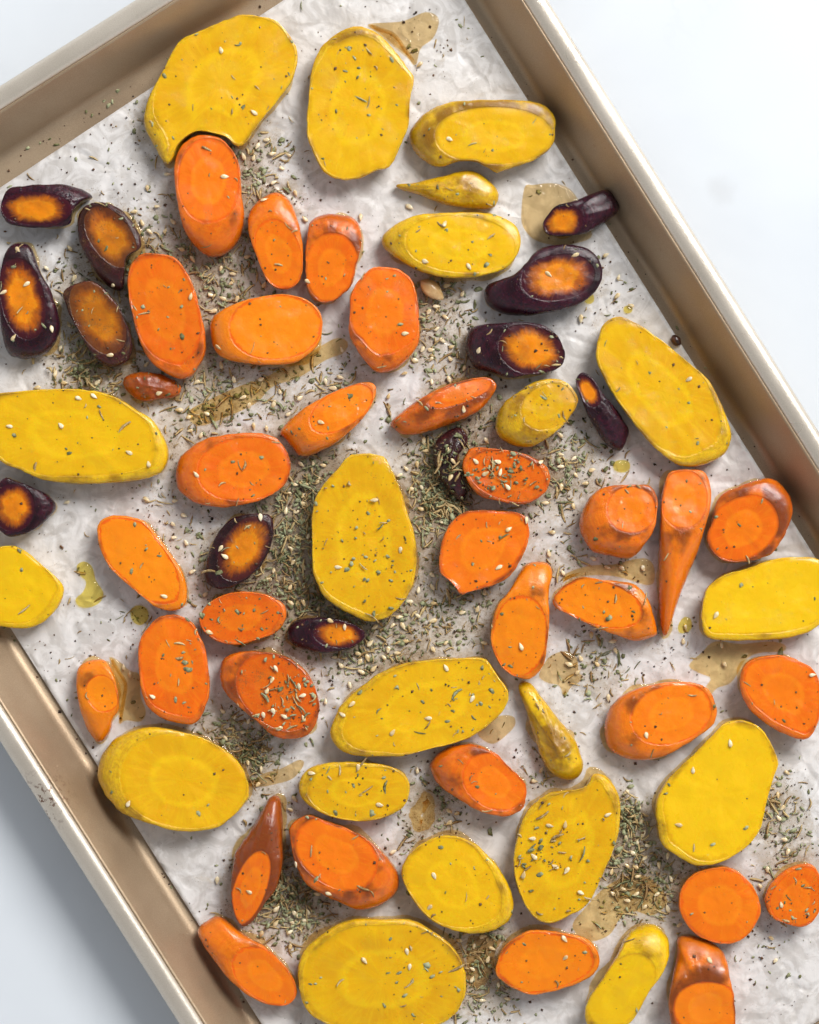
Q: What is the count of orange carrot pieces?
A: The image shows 32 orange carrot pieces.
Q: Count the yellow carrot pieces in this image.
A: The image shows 20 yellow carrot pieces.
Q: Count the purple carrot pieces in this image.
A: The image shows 12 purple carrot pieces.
